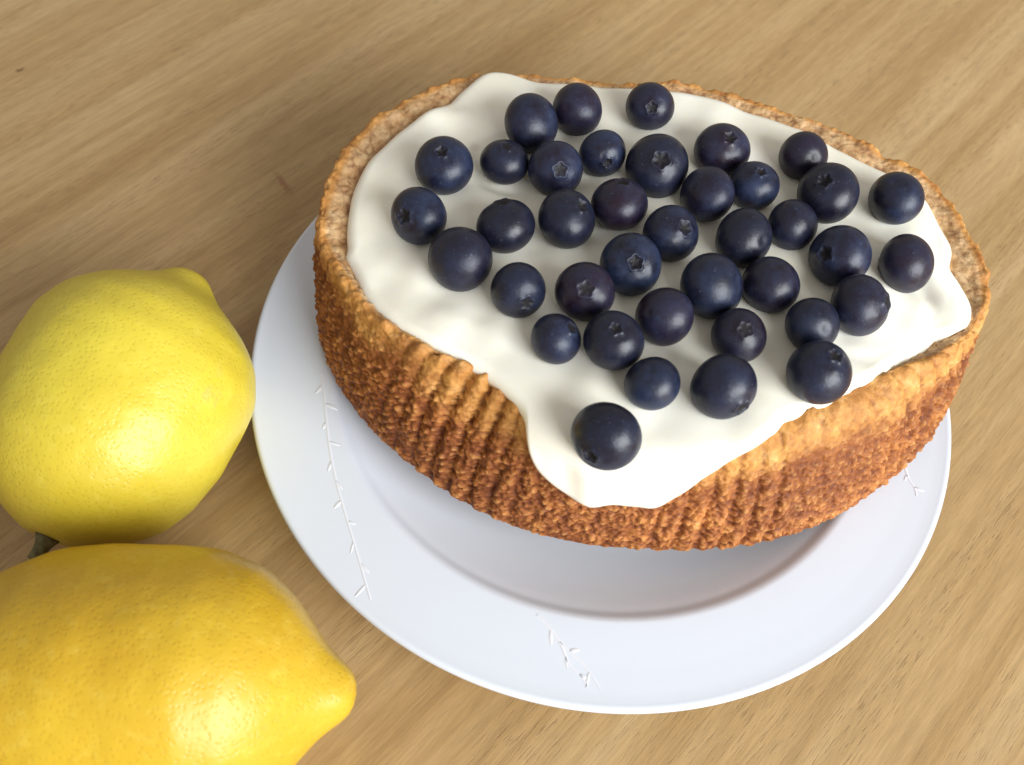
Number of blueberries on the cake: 39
